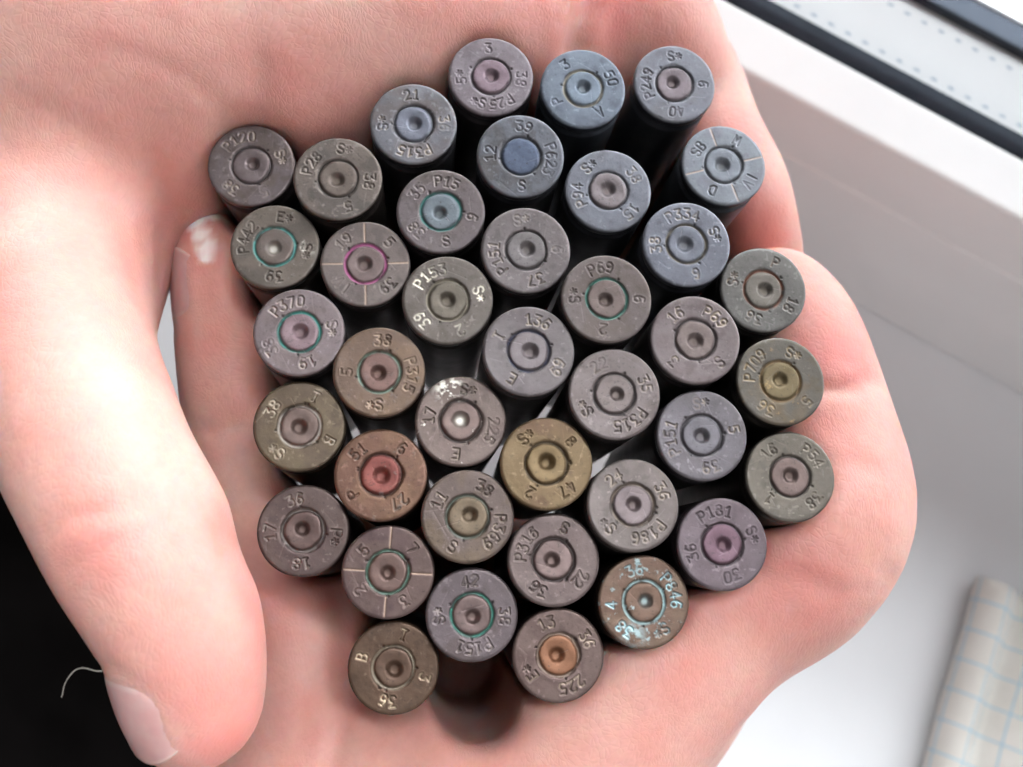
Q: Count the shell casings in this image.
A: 39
